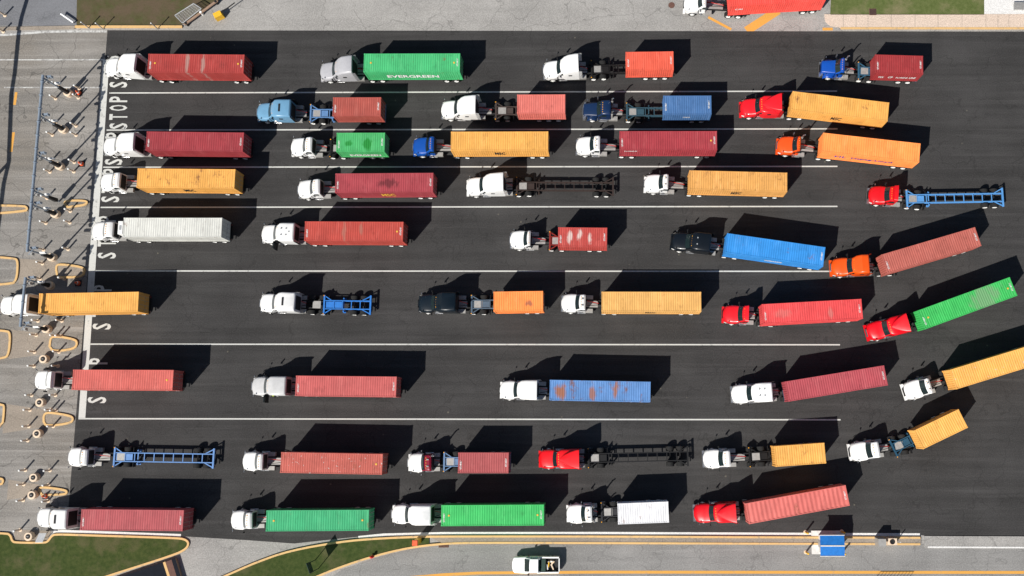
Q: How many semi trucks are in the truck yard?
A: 46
